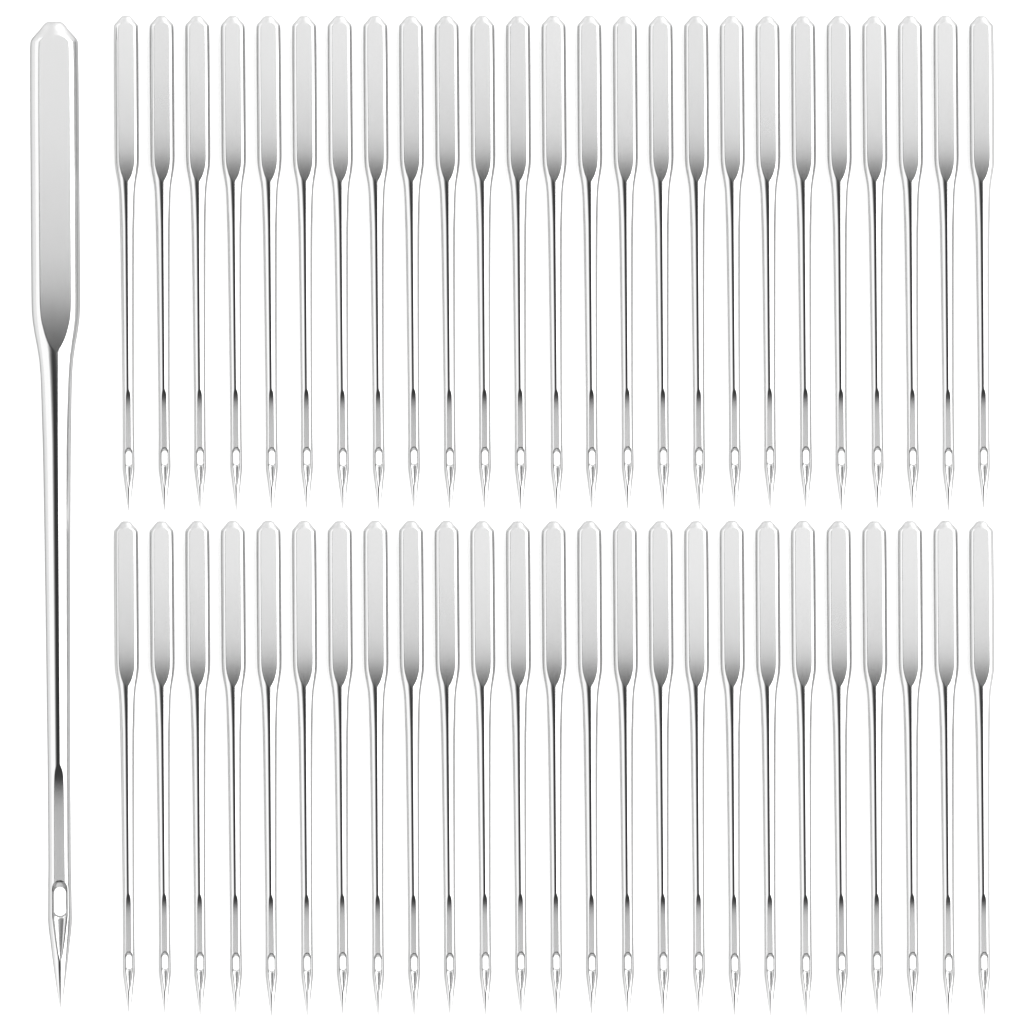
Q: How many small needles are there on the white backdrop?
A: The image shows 50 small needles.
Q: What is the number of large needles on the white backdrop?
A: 1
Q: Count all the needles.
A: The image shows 51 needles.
